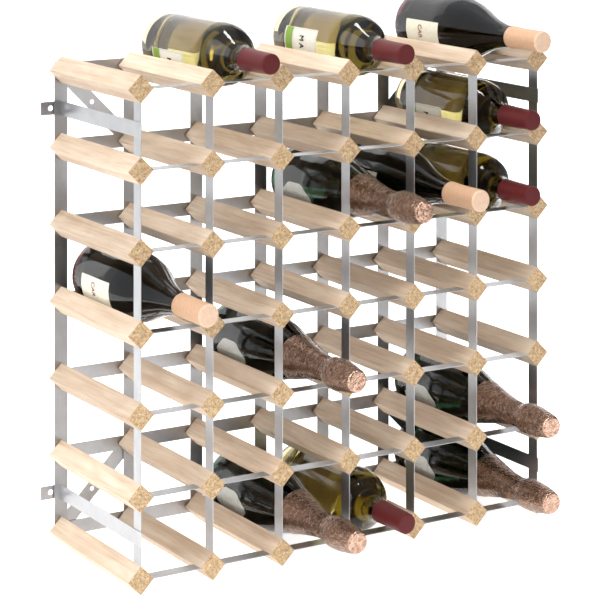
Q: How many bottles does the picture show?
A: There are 13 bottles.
